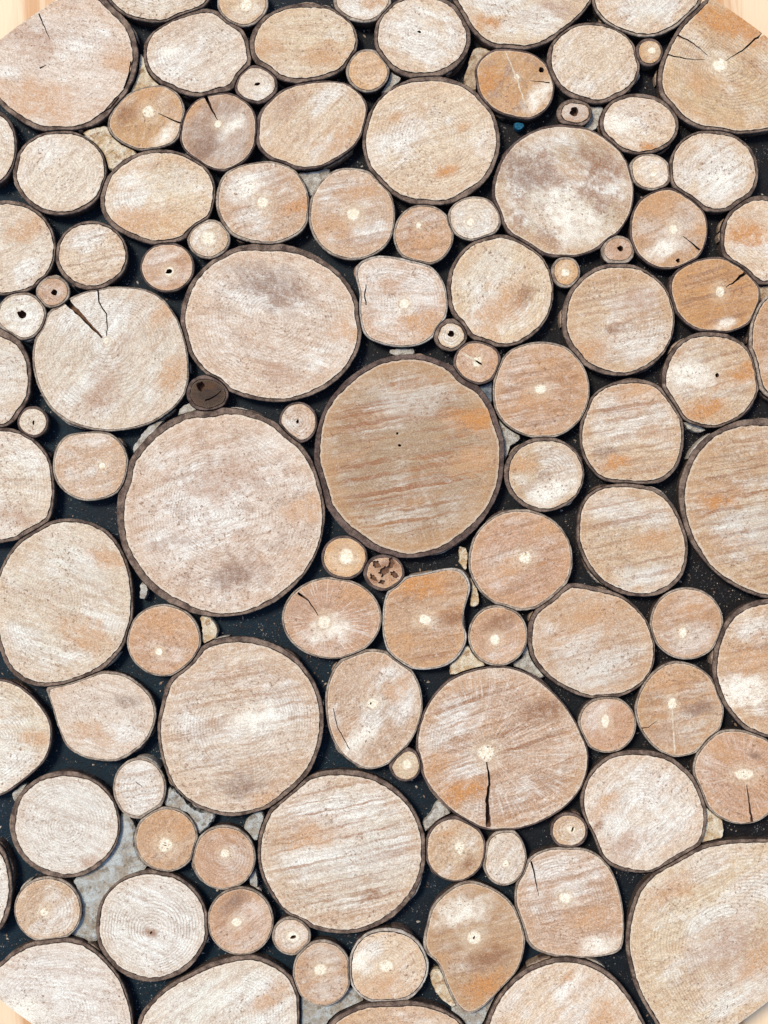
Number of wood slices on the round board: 107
